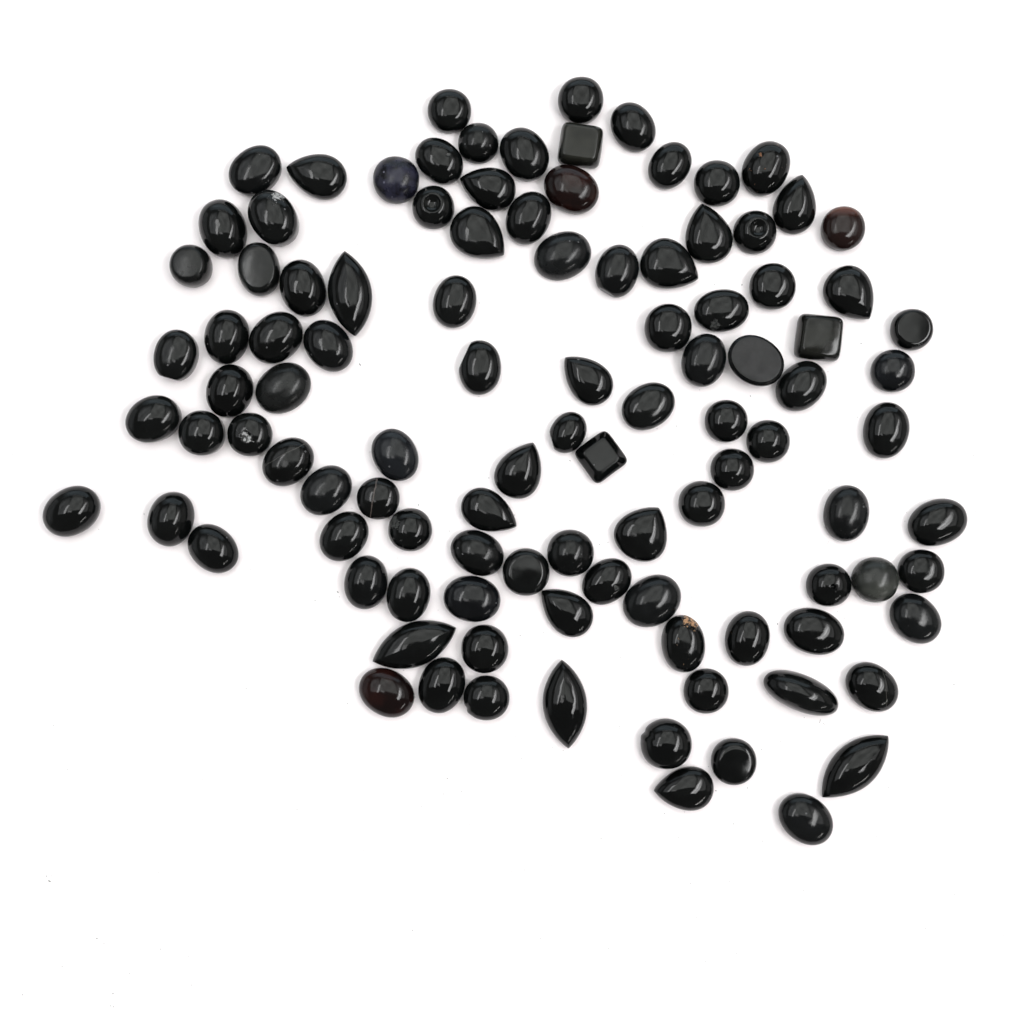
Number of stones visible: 105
